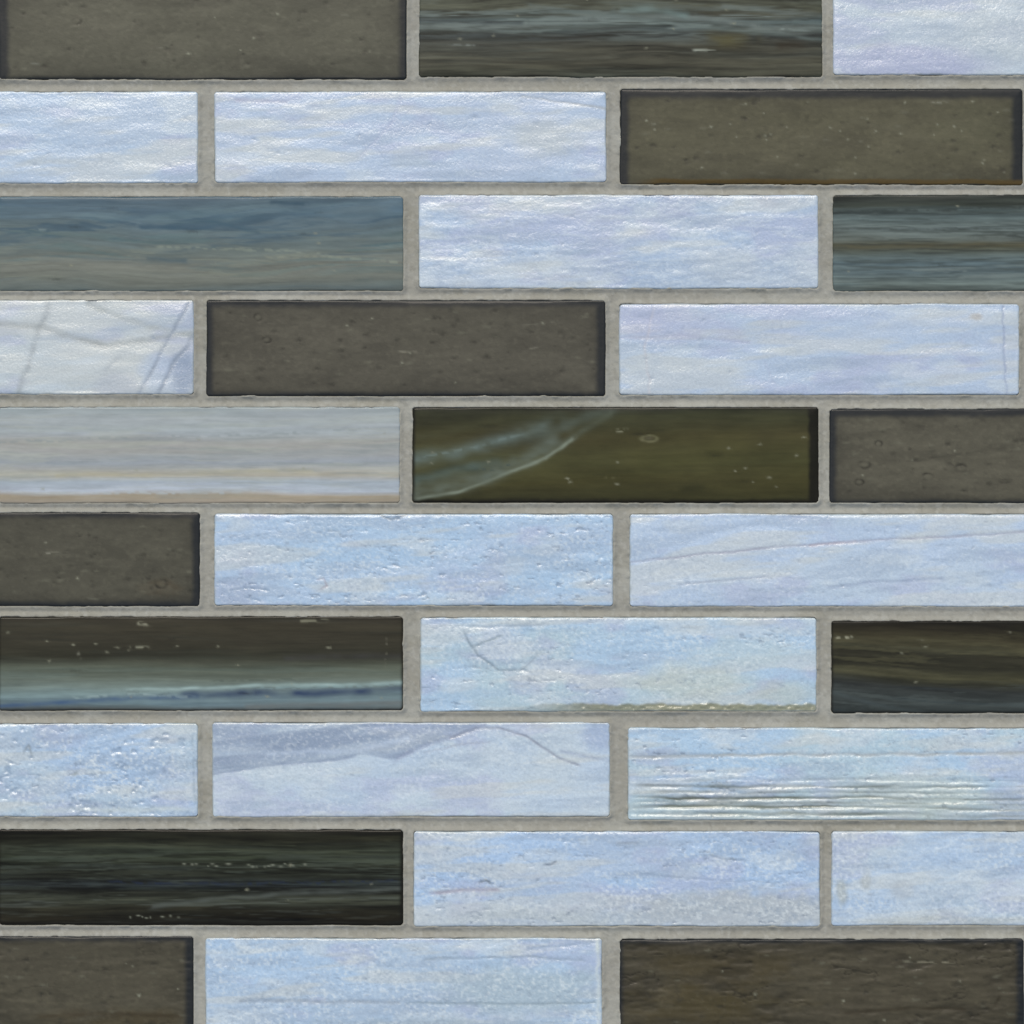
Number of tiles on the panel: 30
